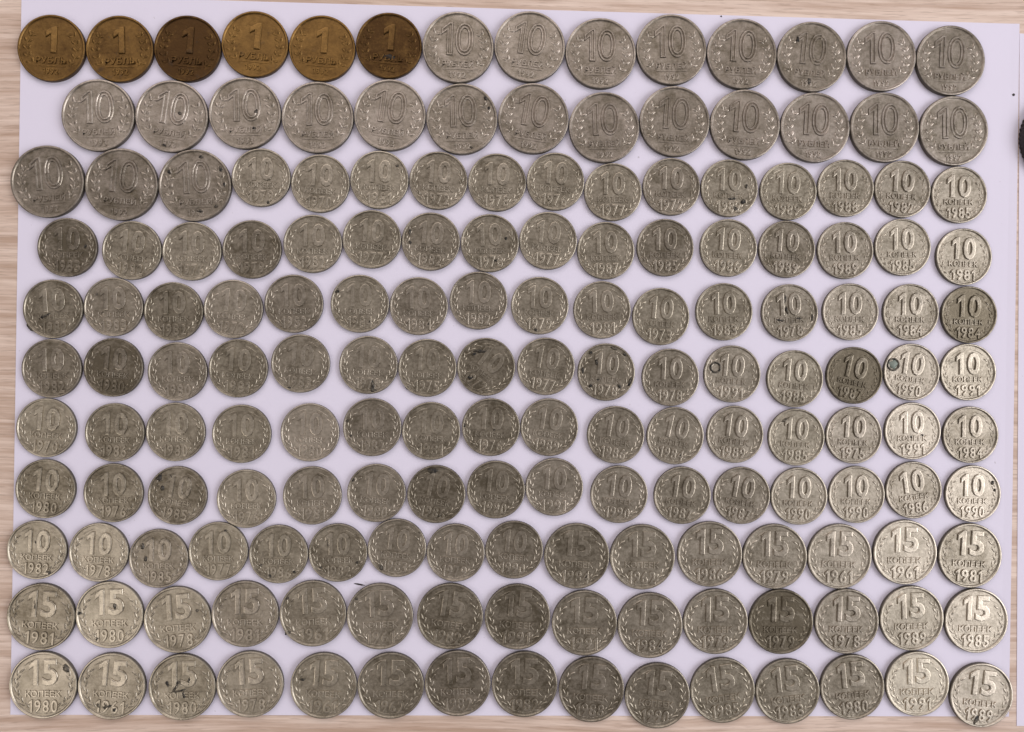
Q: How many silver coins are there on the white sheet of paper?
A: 163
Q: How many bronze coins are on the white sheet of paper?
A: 6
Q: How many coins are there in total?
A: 169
